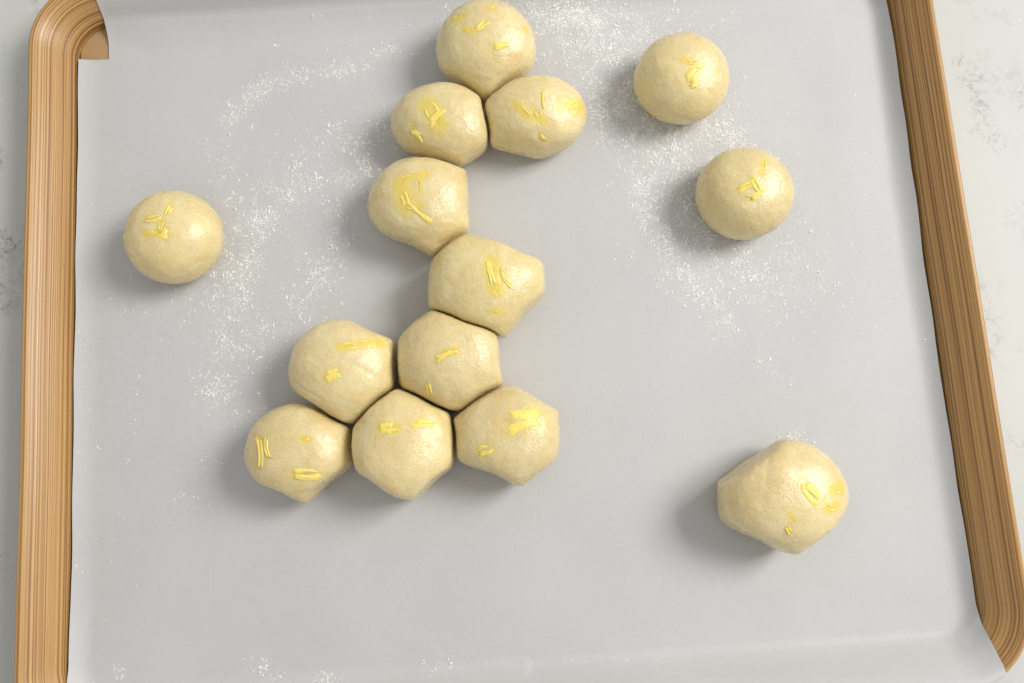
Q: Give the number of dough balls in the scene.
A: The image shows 14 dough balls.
